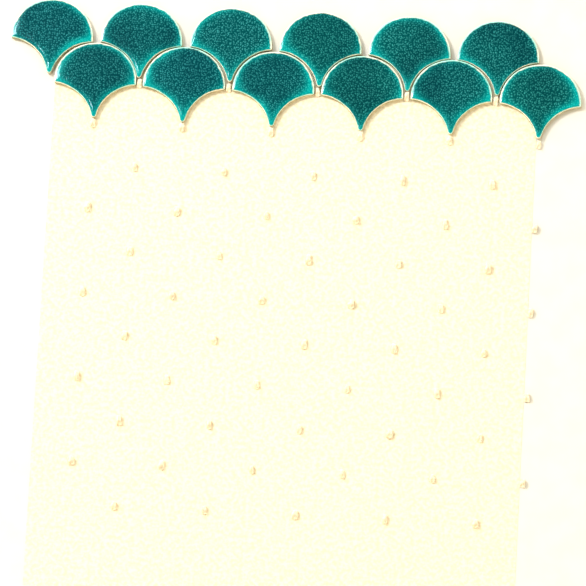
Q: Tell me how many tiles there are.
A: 12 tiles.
